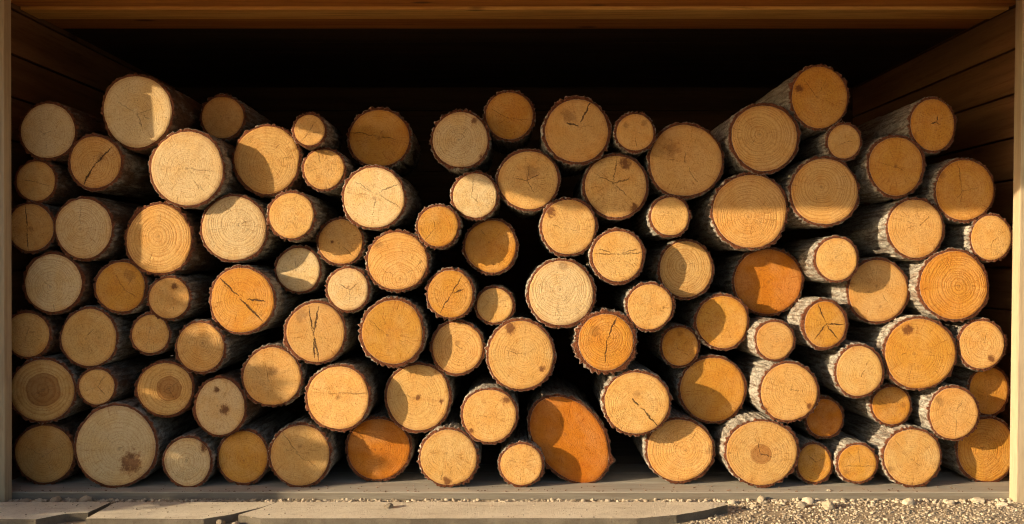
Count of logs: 102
